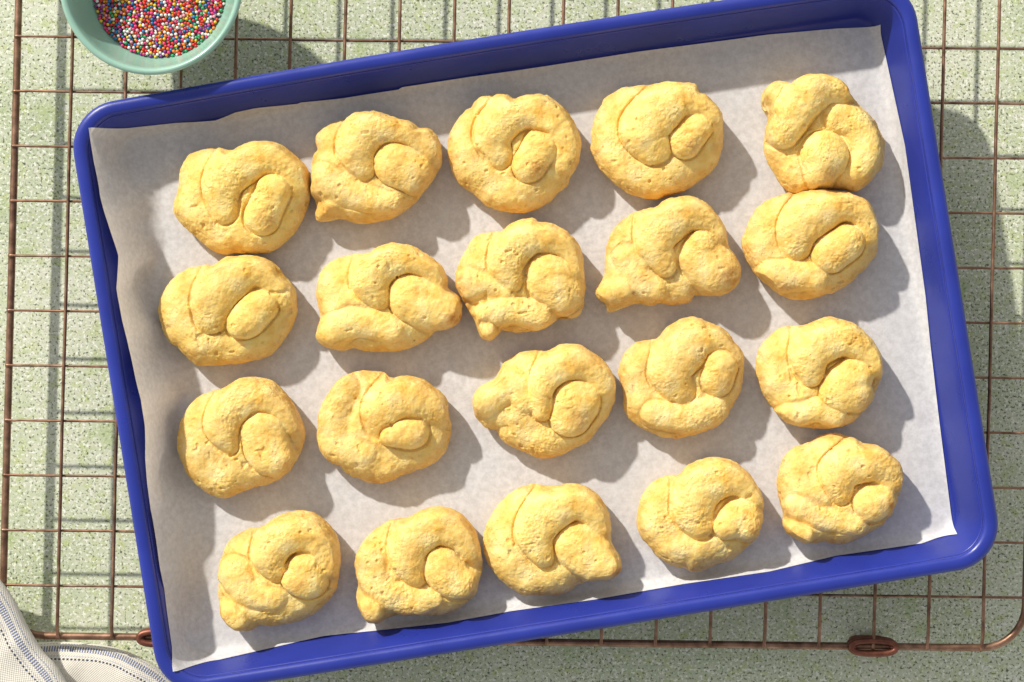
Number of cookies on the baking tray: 20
